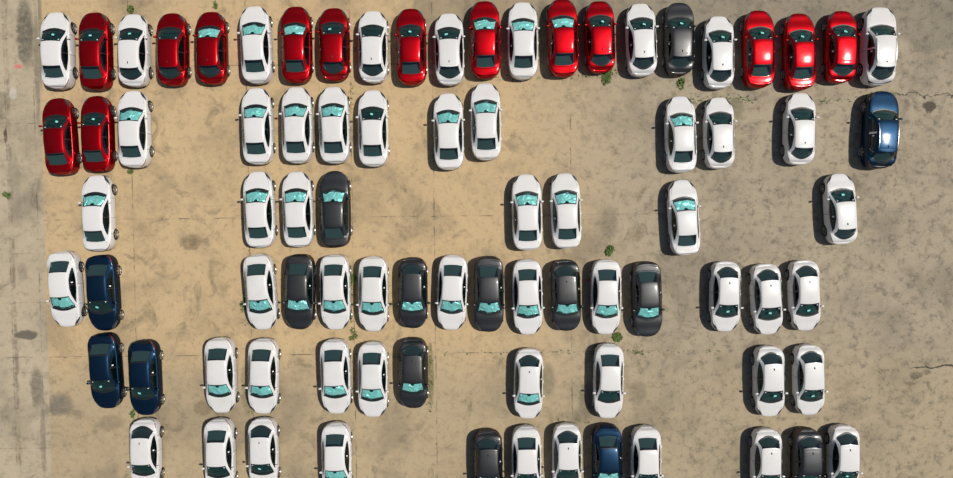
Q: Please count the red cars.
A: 14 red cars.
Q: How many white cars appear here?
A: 53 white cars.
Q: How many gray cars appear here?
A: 10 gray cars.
